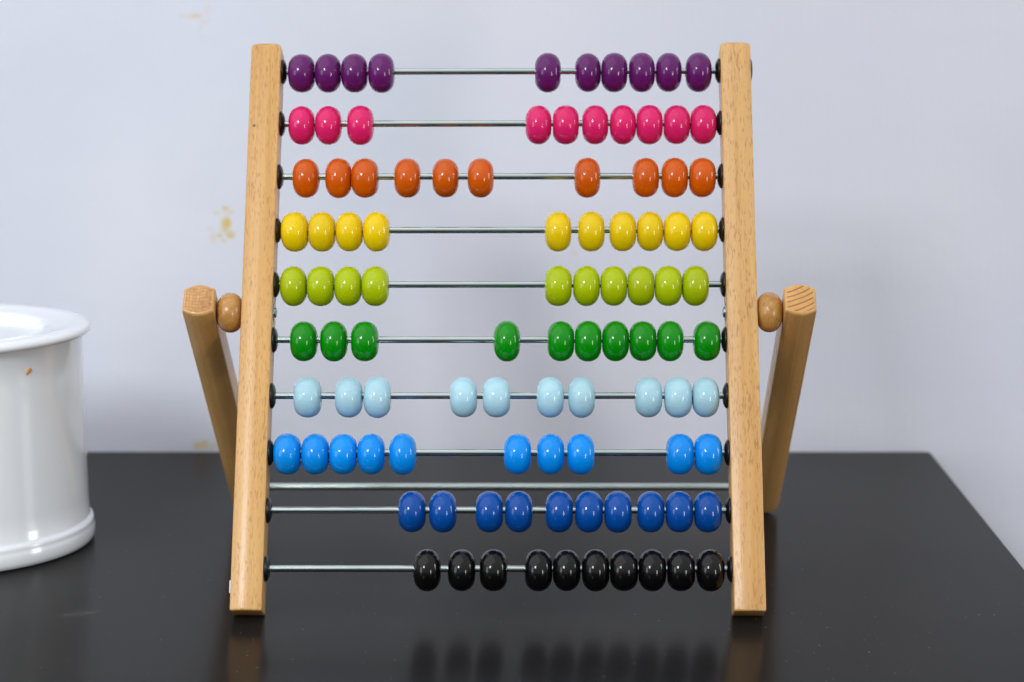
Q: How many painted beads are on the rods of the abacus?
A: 100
